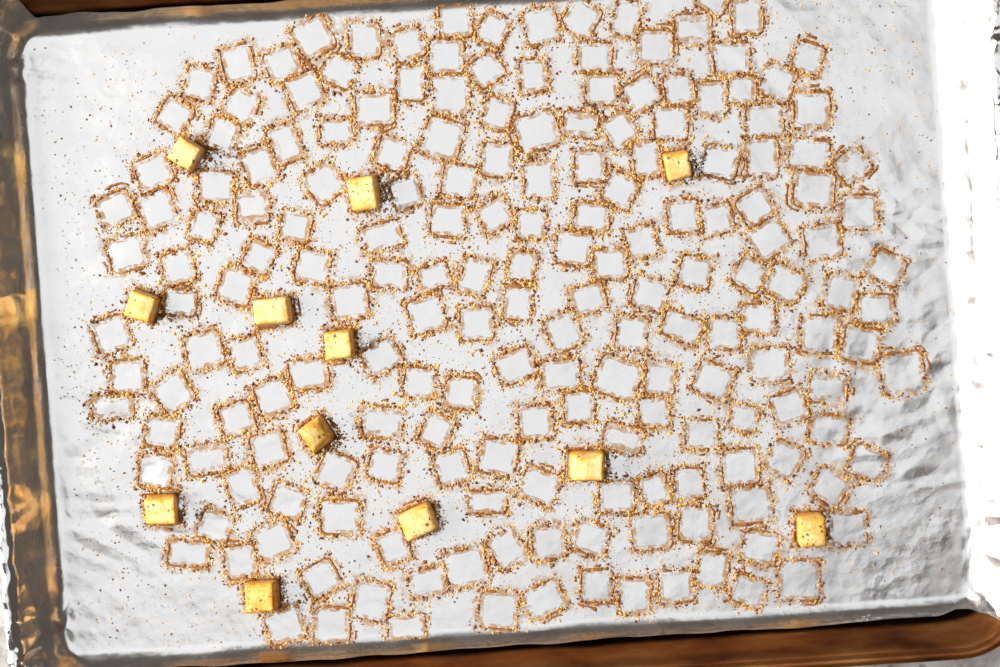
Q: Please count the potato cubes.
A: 12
